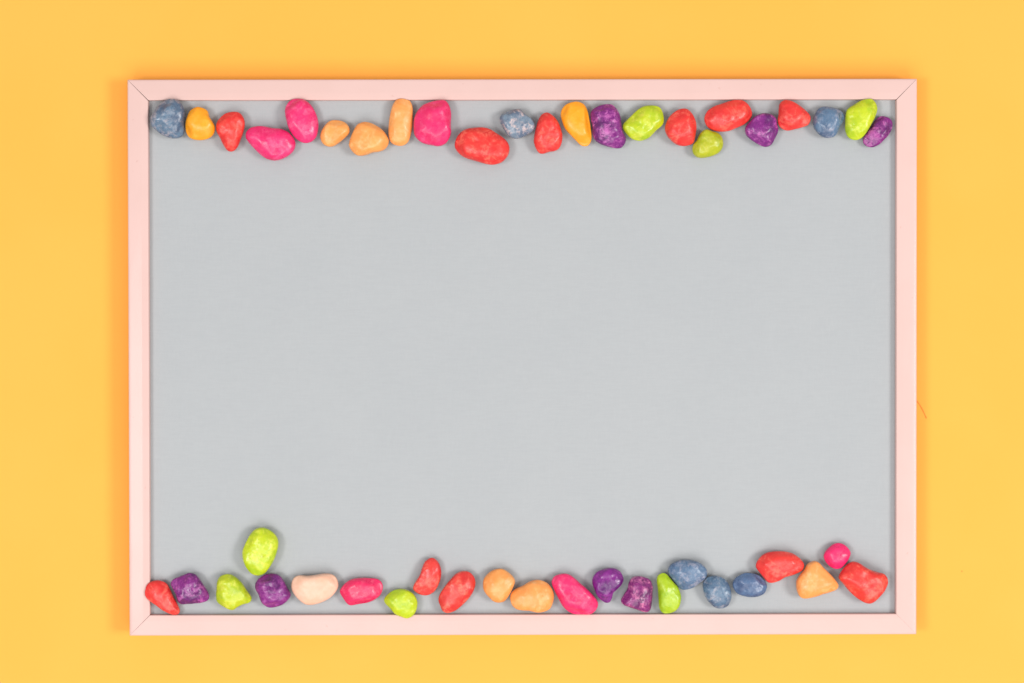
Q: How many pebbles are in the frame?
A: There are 46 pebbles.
